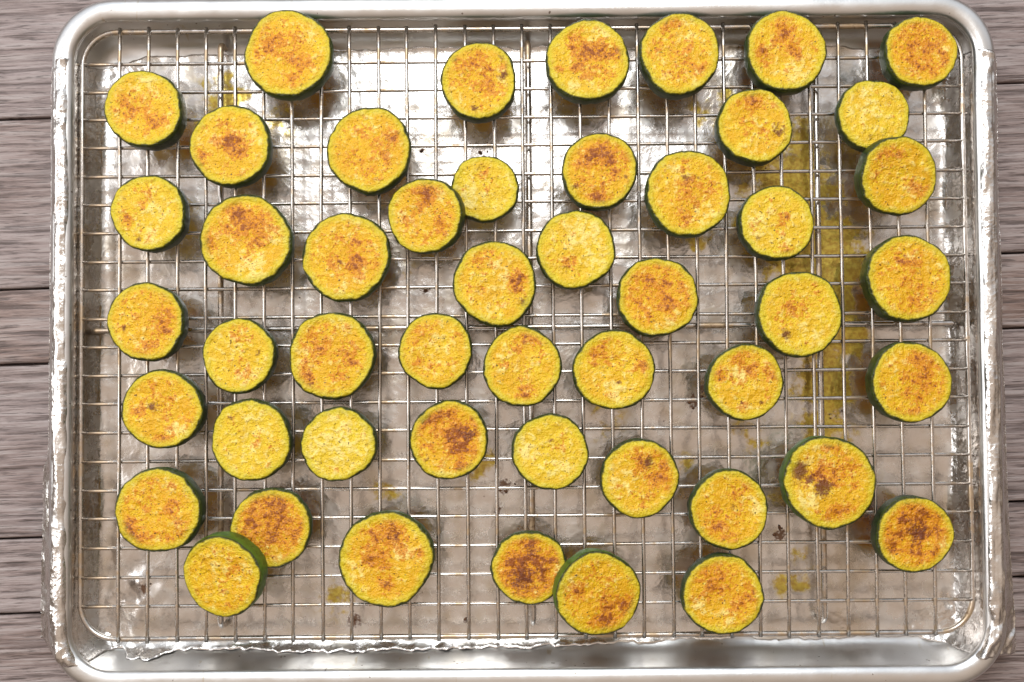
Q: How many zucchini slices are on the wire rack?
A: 49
